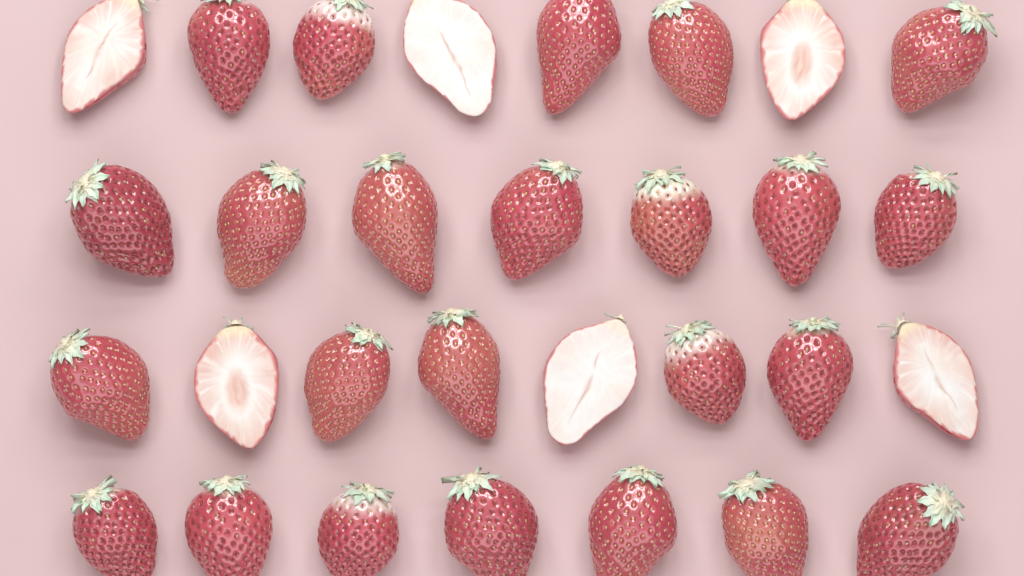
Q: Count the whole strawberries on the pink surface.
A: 24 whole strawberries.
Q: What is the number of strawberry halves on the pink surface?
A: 6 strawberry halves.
